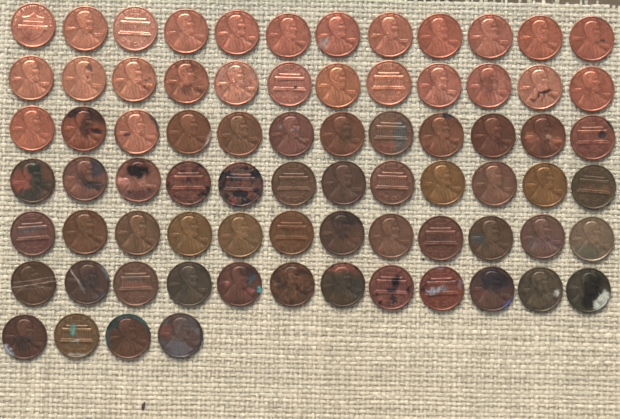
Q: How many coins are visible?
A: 76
